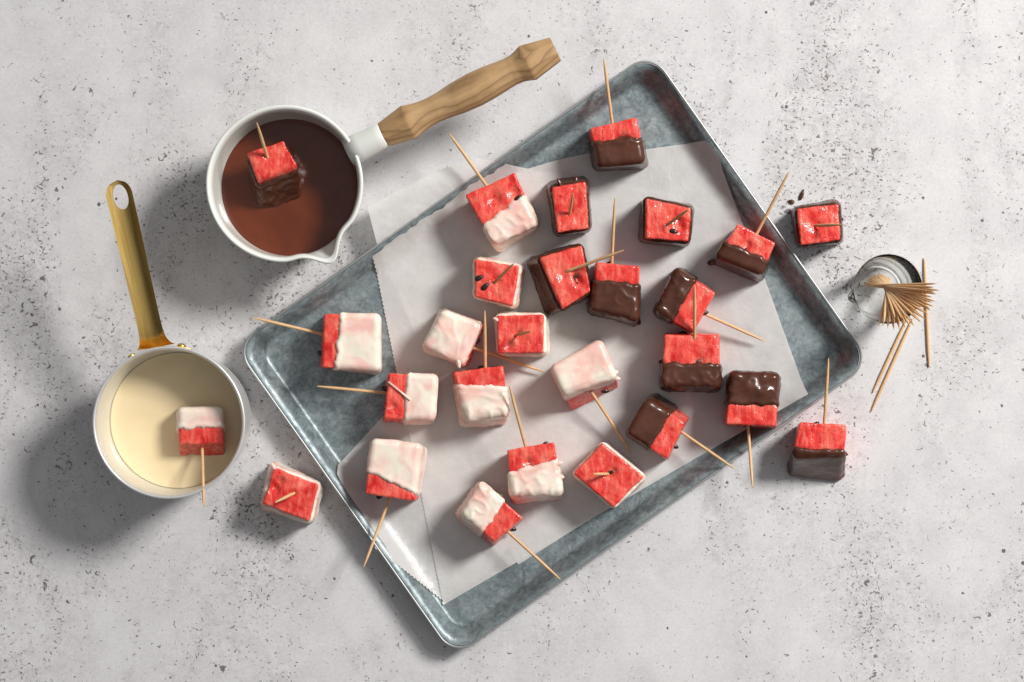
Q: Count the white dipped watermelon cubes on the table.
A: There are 14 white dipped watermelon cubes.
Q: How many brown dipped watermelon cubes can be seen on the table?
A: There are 13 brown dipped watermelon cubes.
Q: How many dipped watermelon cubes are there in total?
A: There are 27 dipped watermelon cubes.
